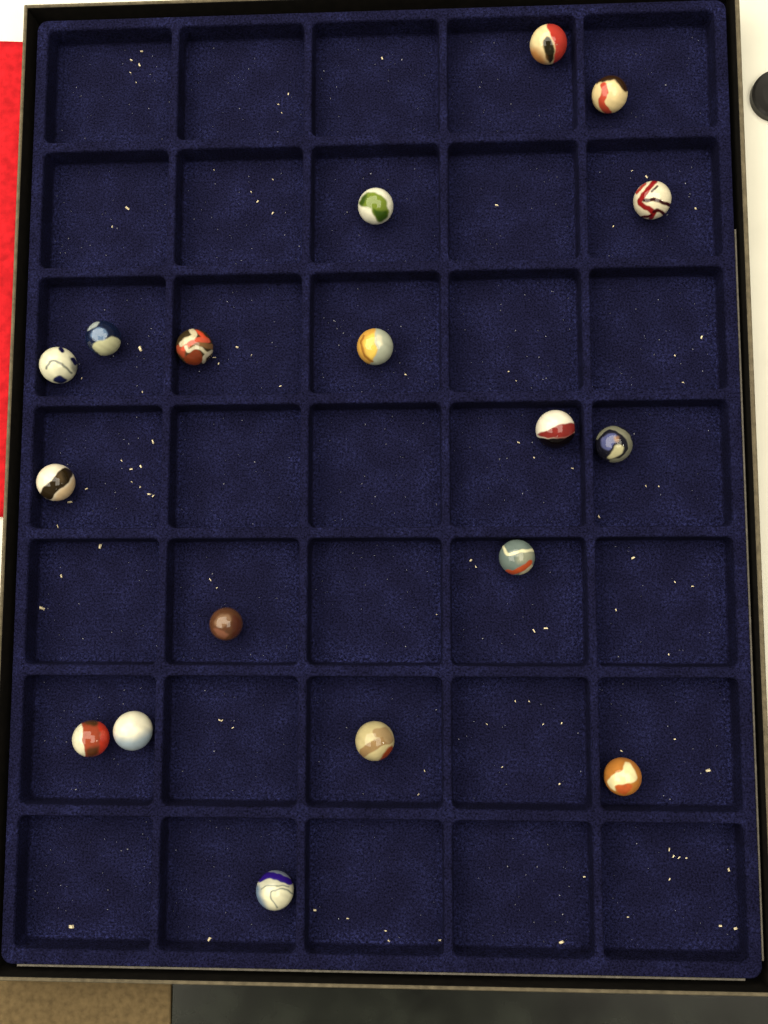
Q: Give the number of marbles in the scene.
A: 18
